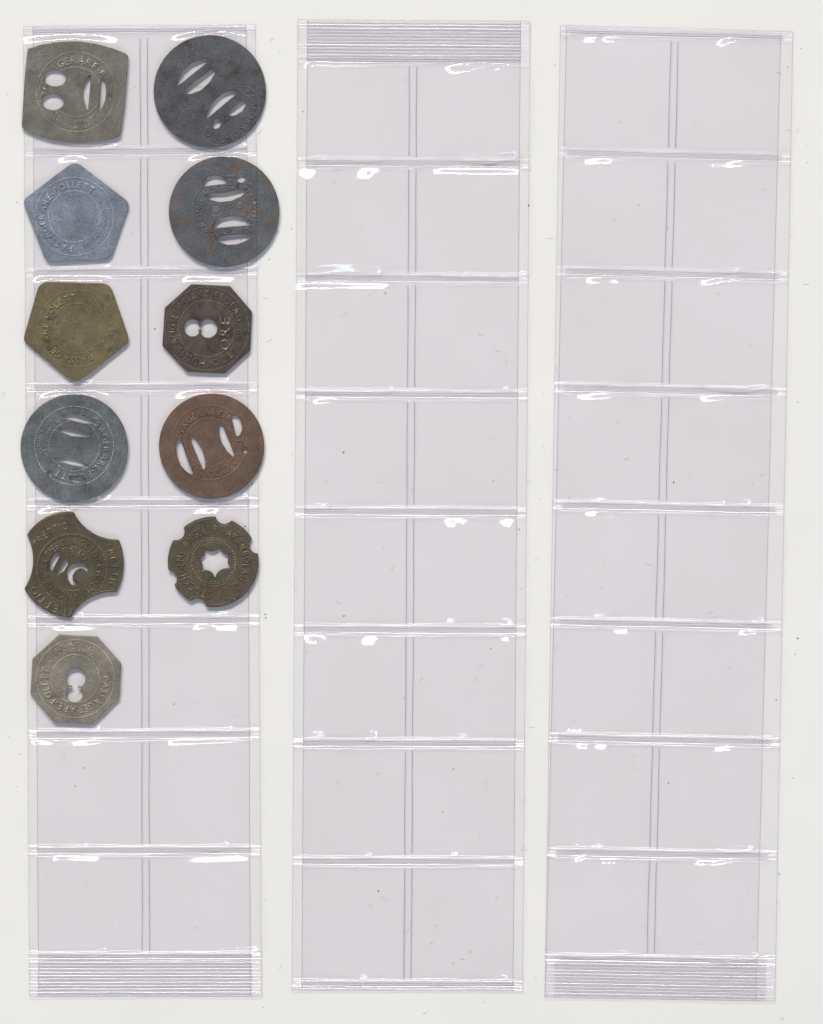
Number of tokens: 11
